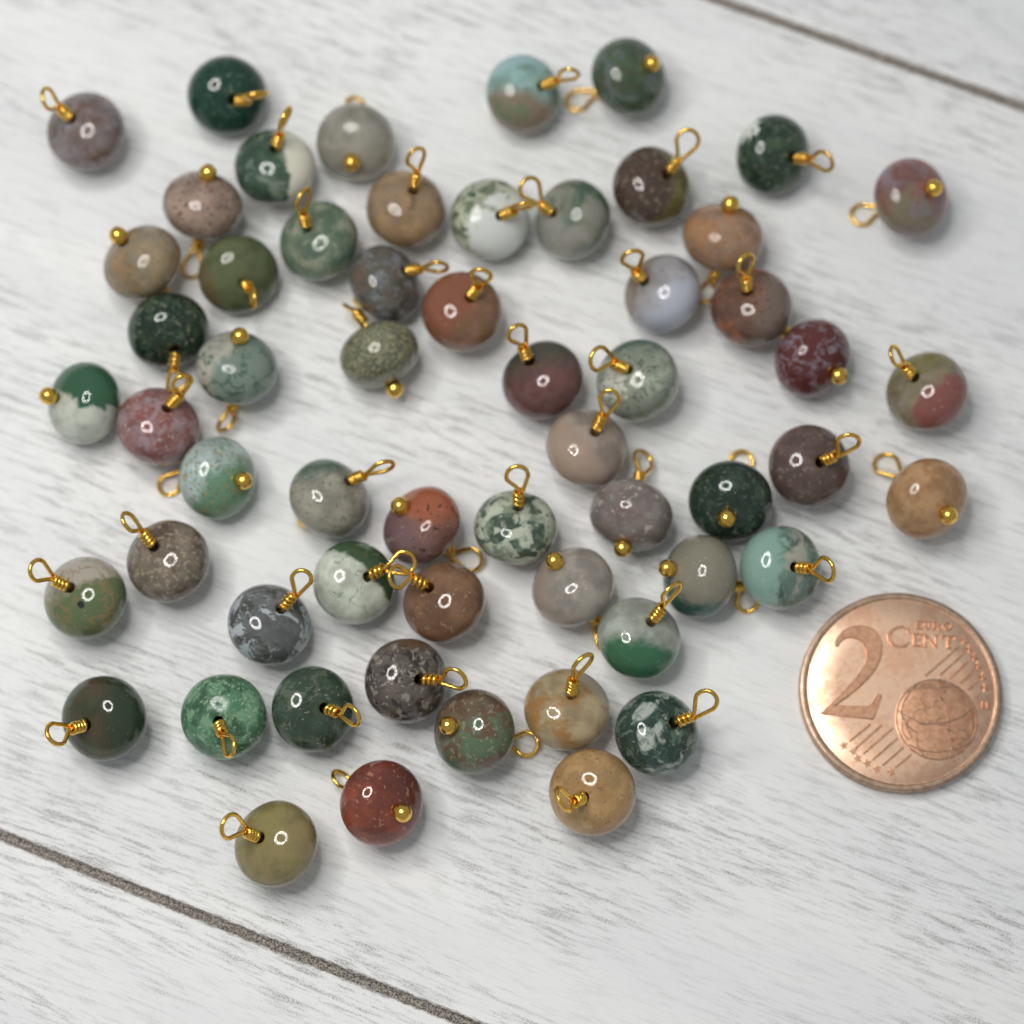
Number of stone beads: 58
